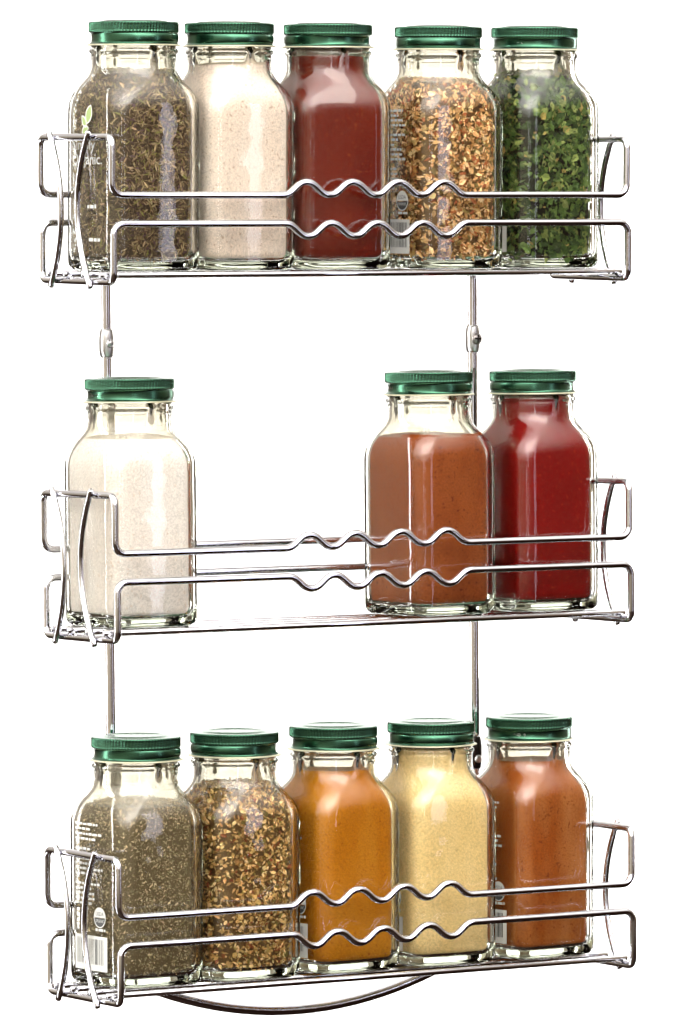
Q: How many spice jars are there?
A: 13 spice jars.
